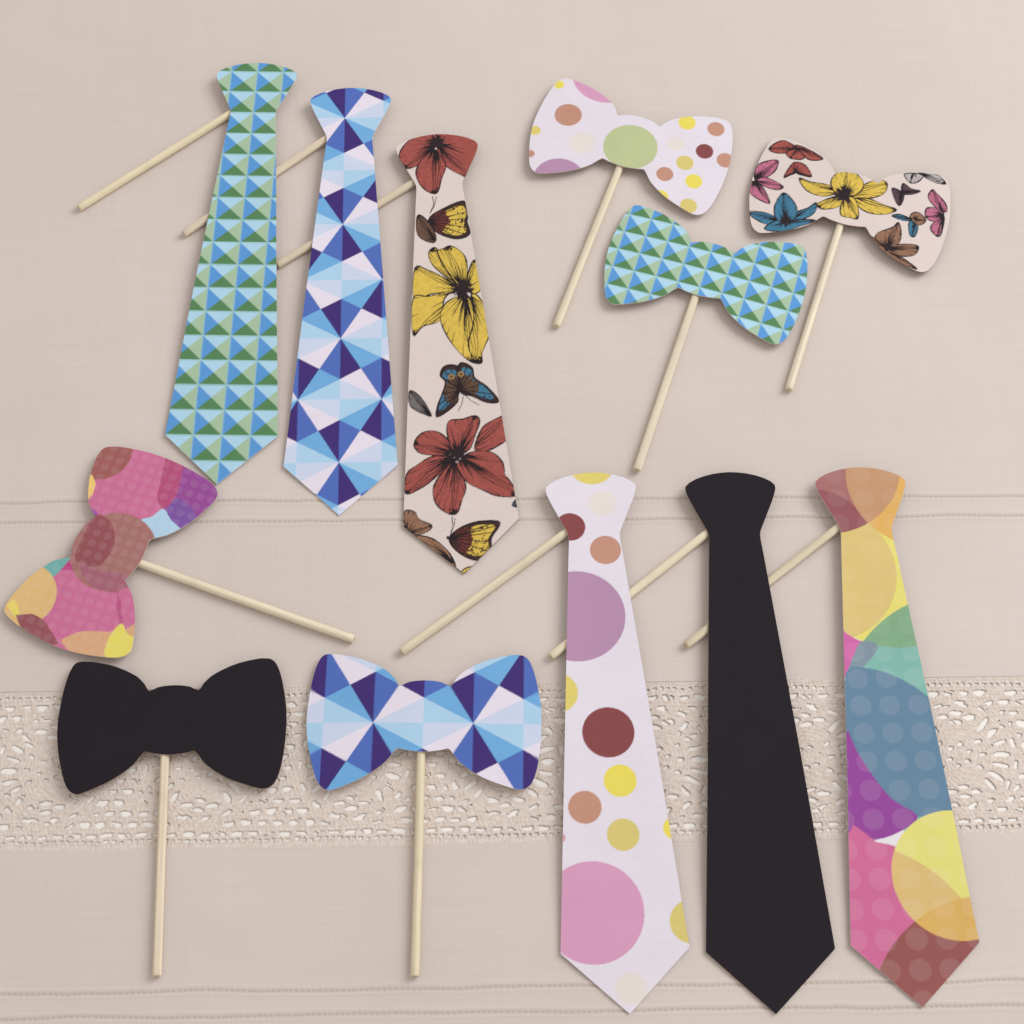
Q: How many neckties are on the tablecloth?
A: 6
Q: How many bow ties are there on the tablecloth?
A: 6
